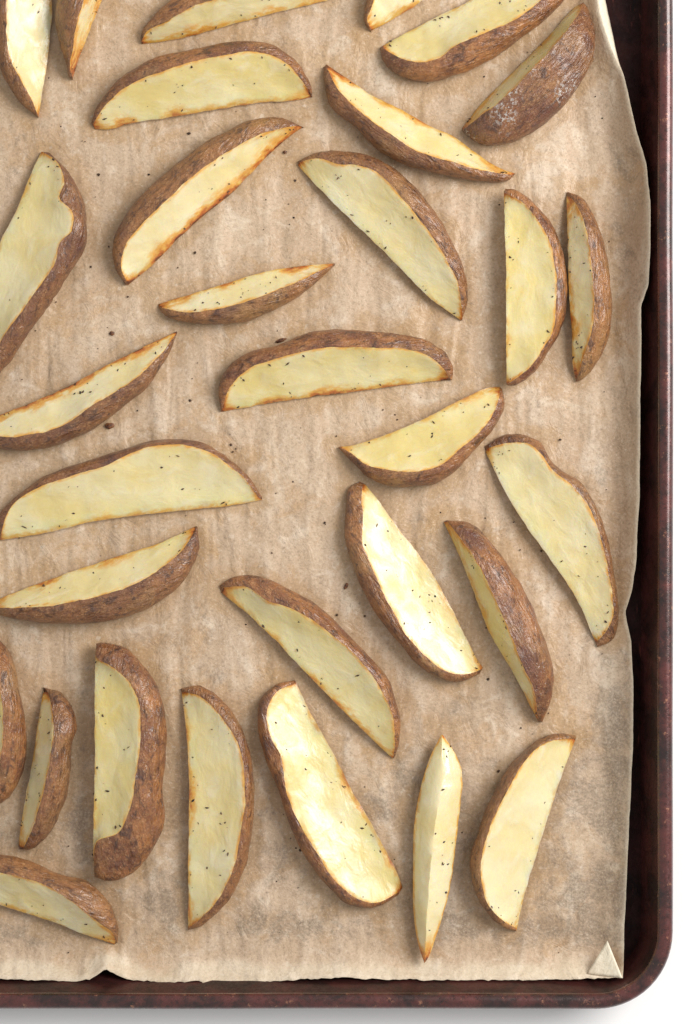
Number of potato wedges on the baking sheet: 31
